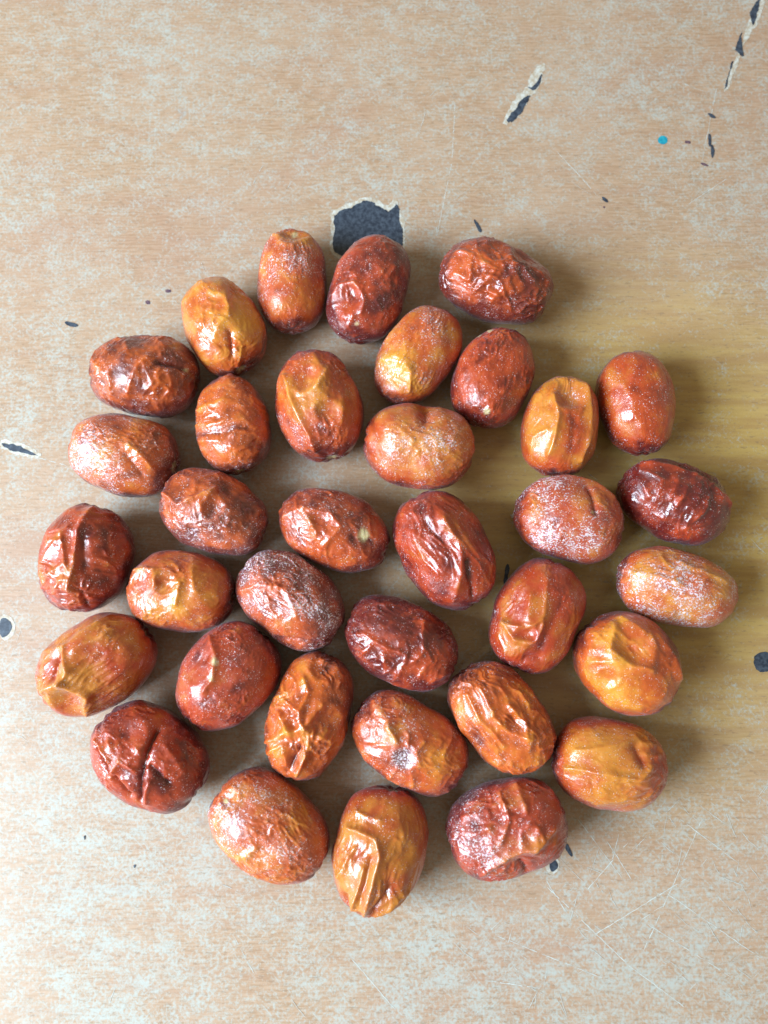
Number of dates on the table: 35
